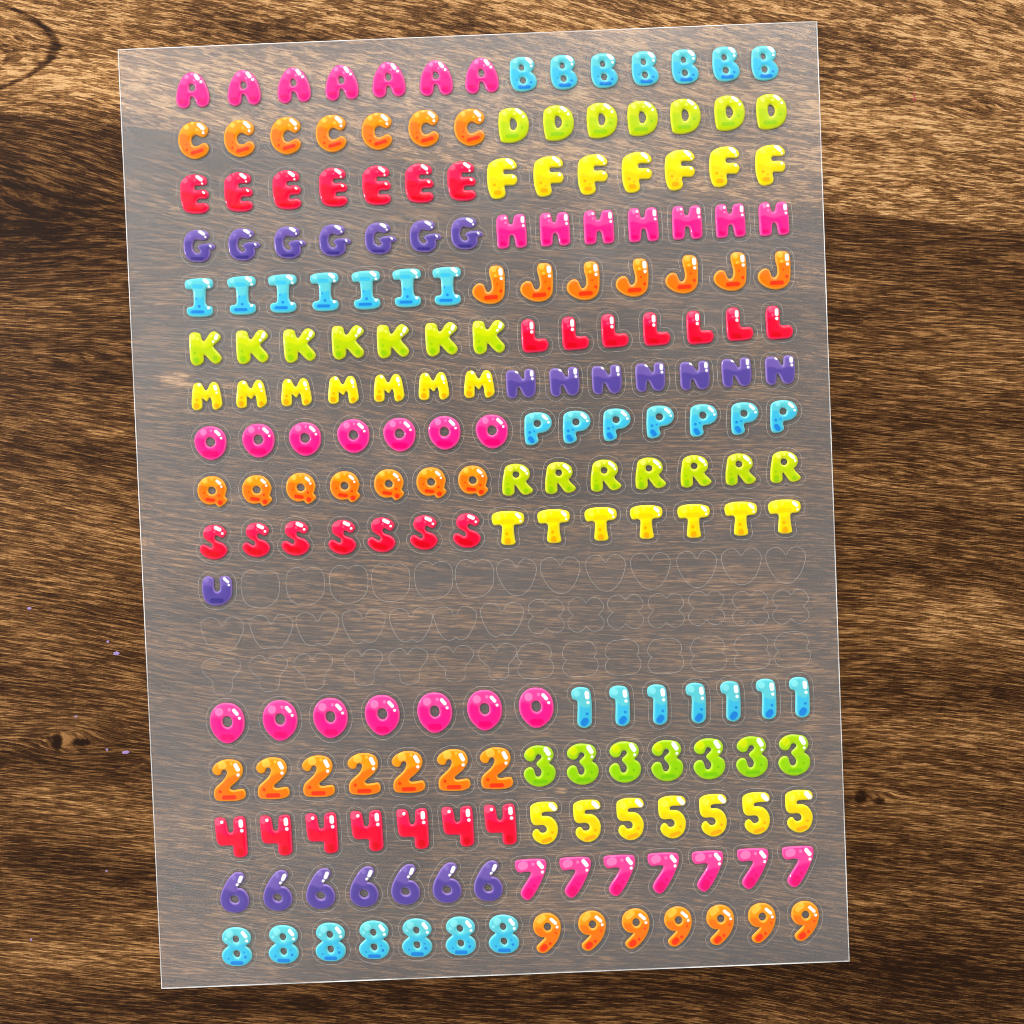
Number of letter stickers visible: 141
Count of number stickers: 70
